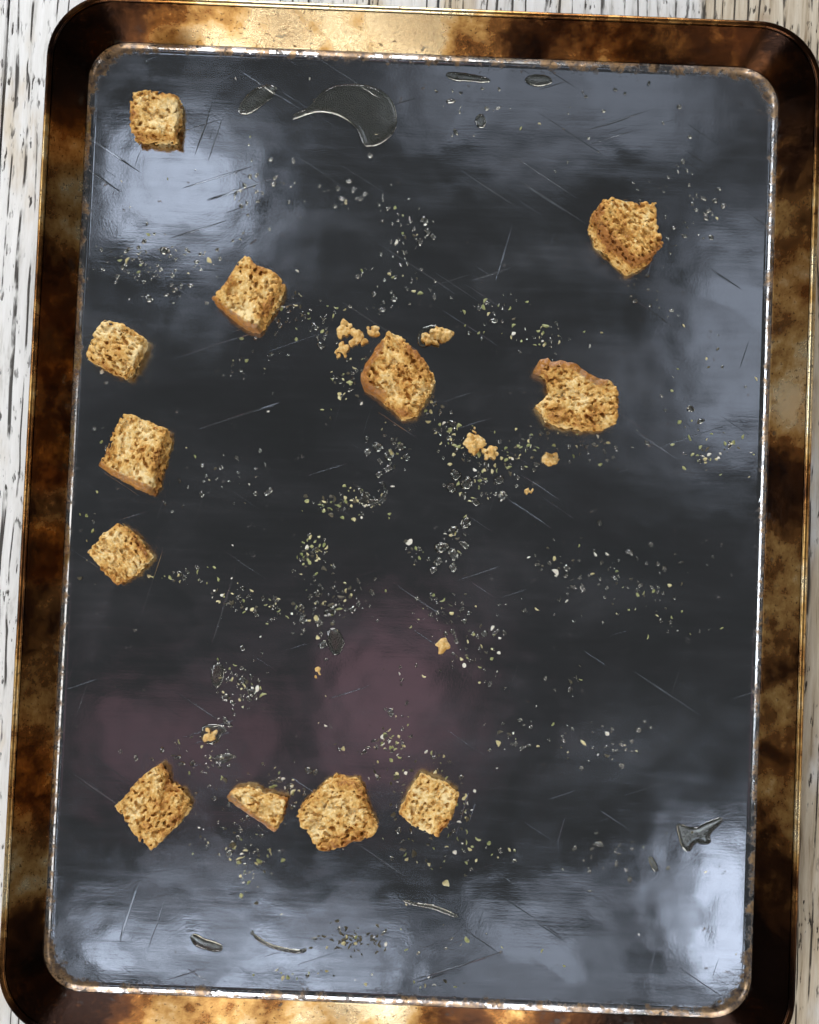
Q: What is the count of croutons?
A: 12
